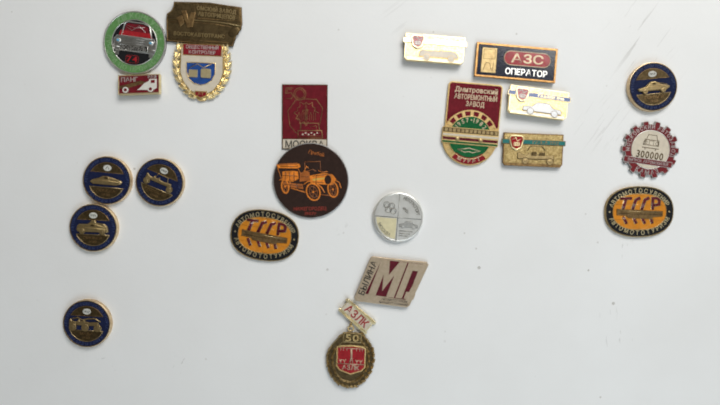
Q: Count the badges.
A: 22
